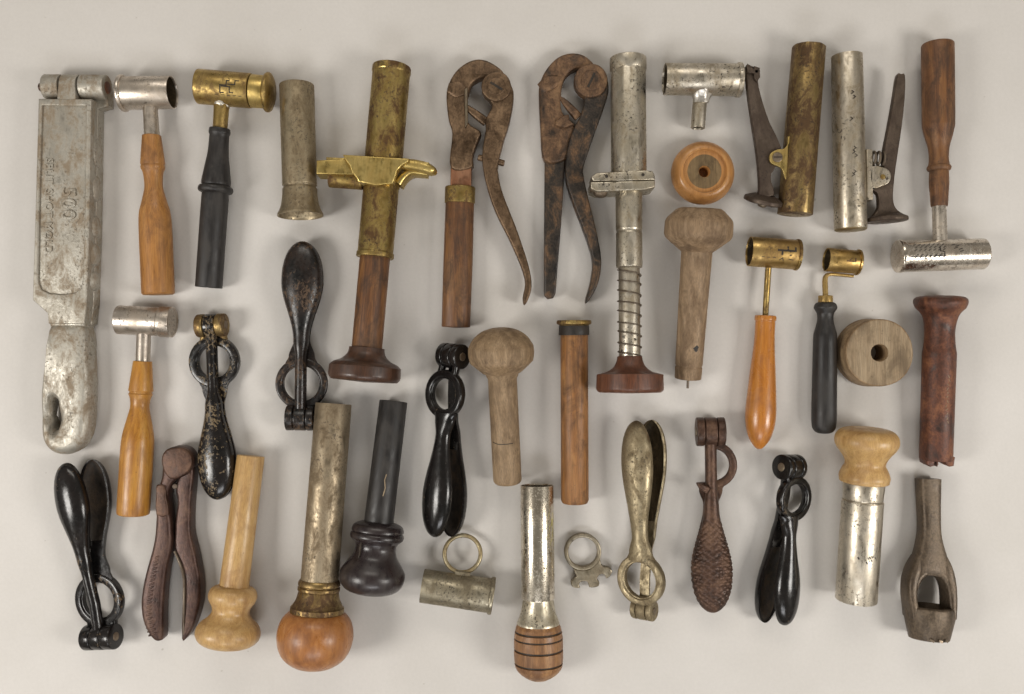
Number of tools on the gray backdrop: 37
